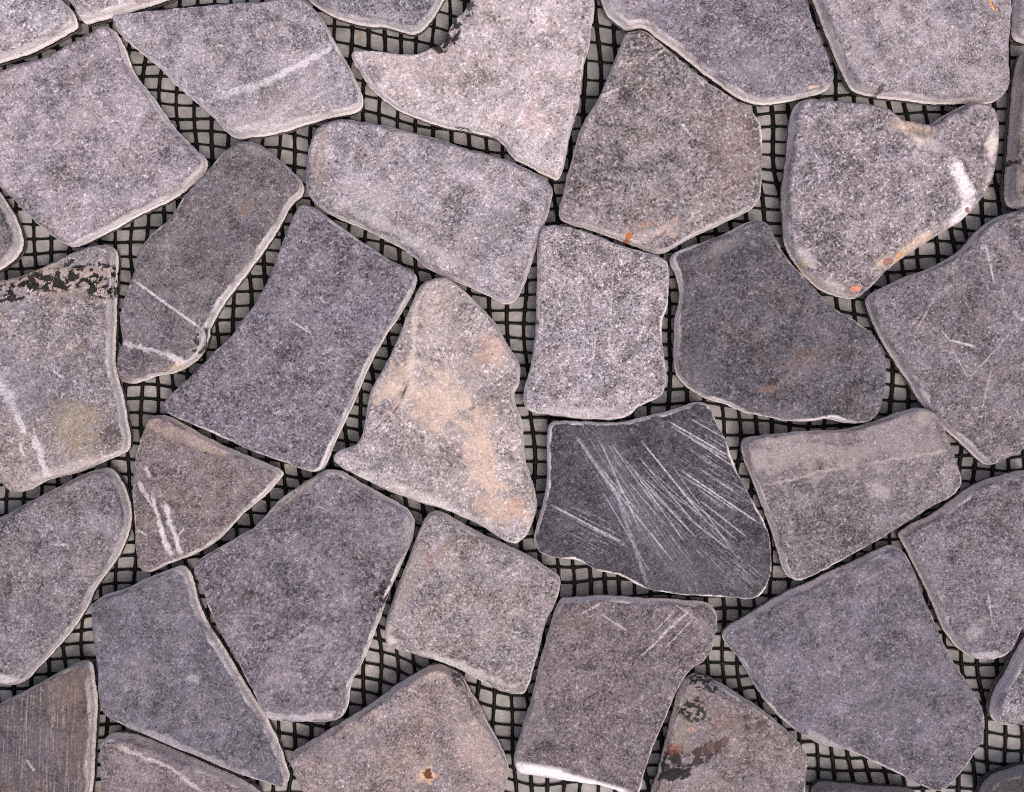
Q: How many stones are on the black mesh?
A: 38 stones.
